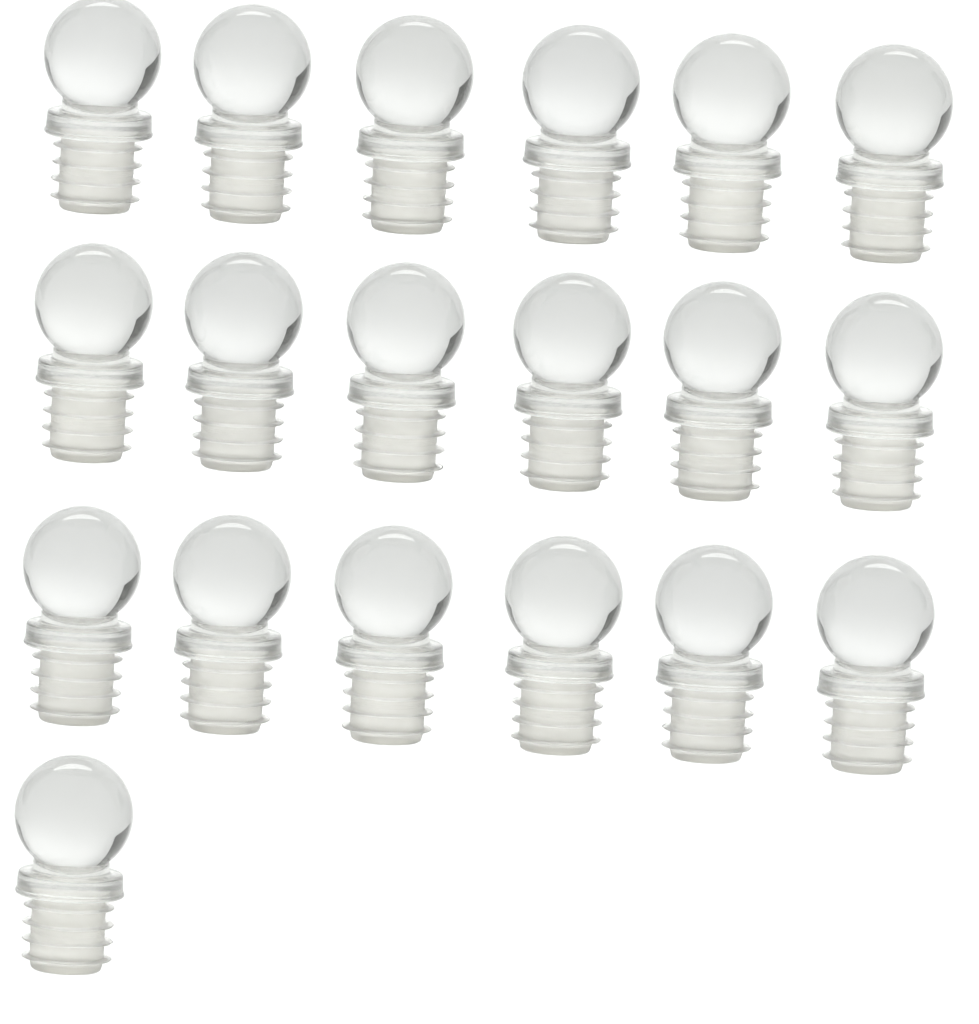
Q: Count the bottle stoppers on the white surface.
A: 19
